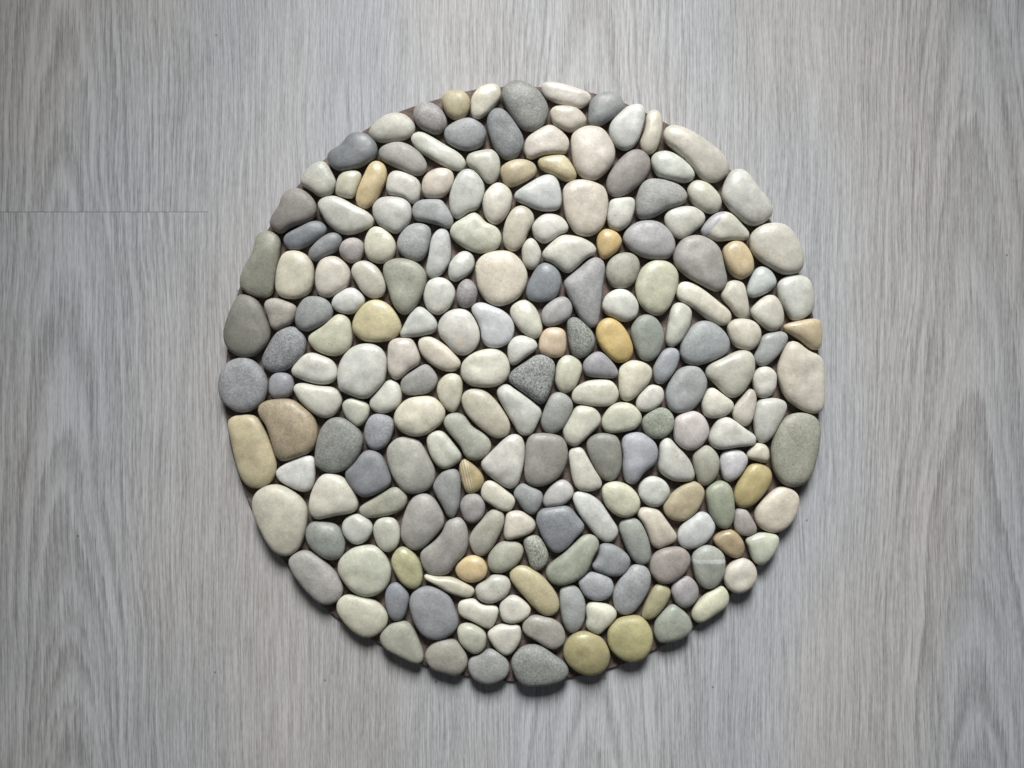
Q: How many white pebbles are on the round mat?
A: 115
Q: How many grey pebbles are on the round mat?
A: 82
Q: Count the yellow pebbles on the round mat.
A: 22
